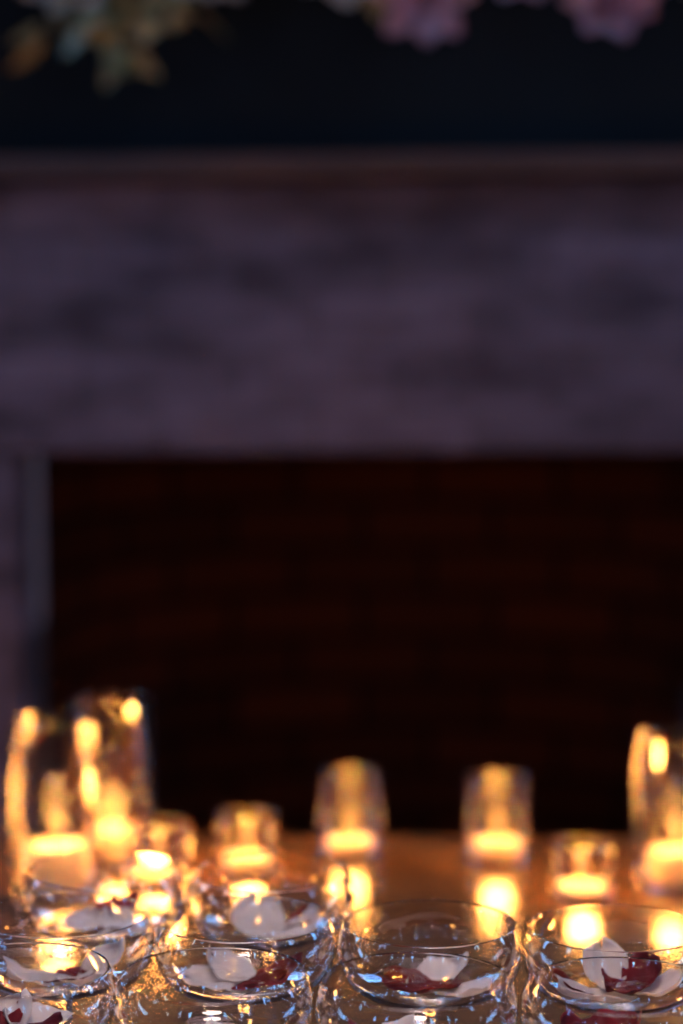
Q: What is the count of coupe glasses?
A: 10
